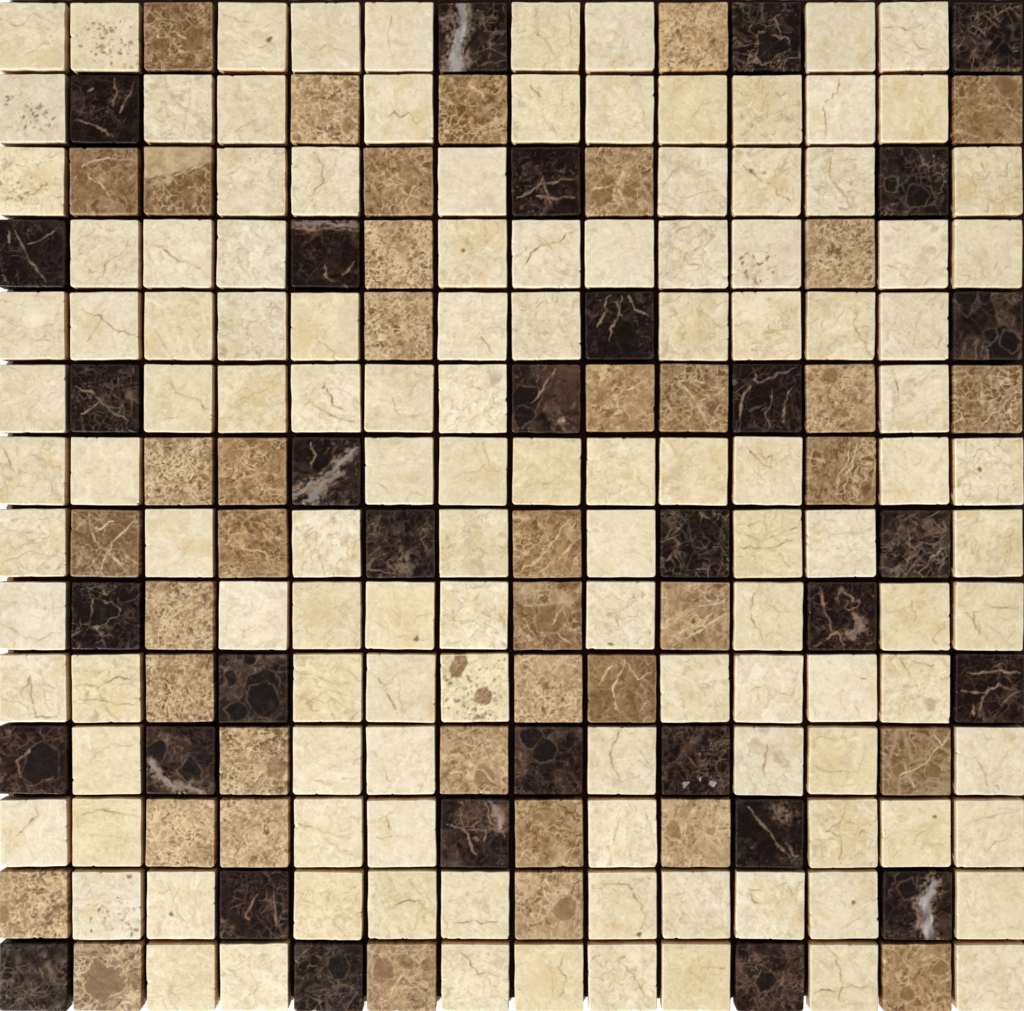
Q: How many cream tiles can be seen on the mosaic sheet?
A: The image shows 124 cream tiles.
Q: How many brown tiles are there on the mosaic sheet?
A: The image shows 40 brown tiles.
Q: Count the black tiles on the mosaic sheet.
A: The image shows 32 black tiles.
